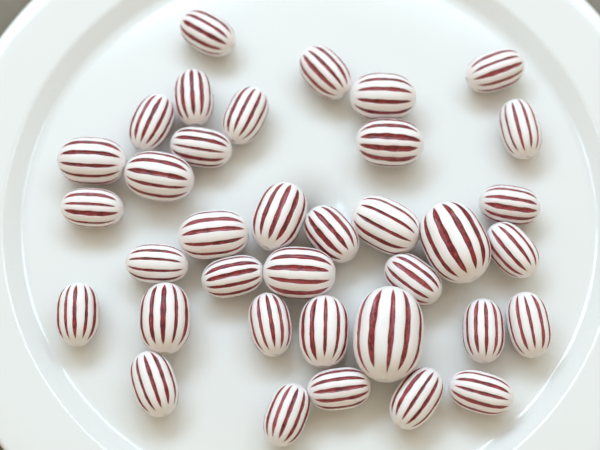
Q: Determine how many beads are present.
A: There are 36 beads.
